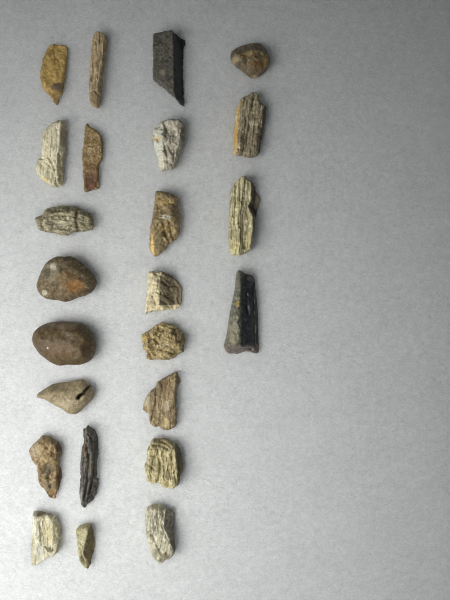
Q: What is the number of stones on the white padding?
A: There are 24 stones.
